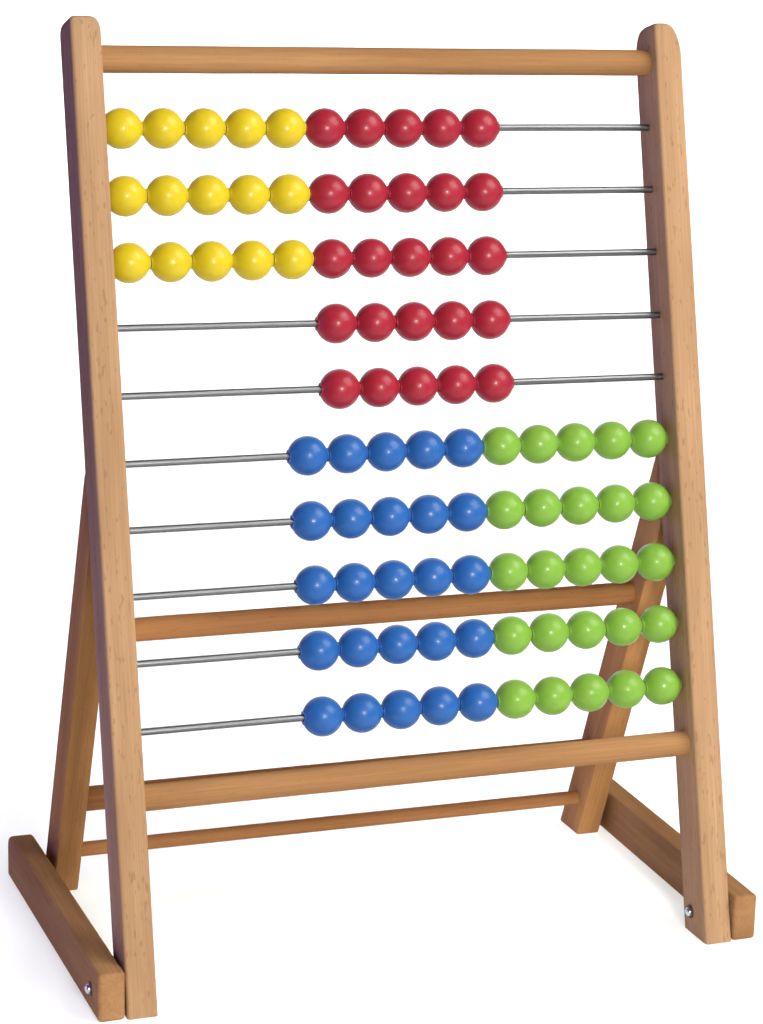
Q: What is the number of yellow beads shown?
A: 15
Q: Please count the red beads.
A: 25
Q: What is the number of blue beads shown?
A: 25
